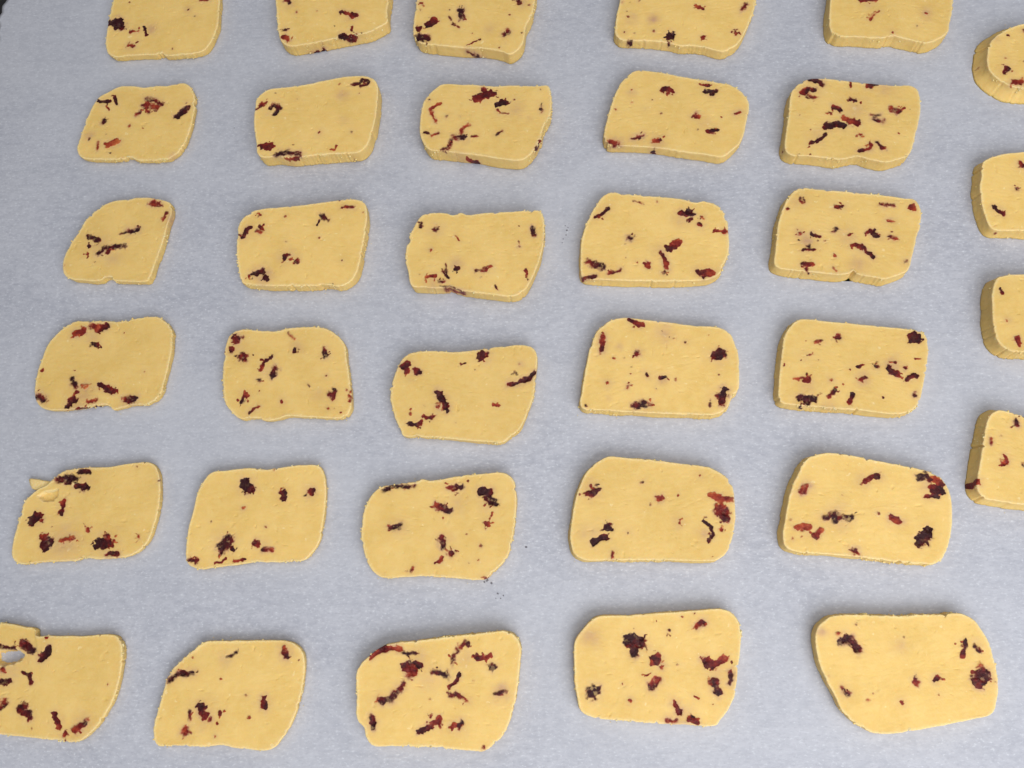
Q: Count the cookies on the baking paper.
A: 34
